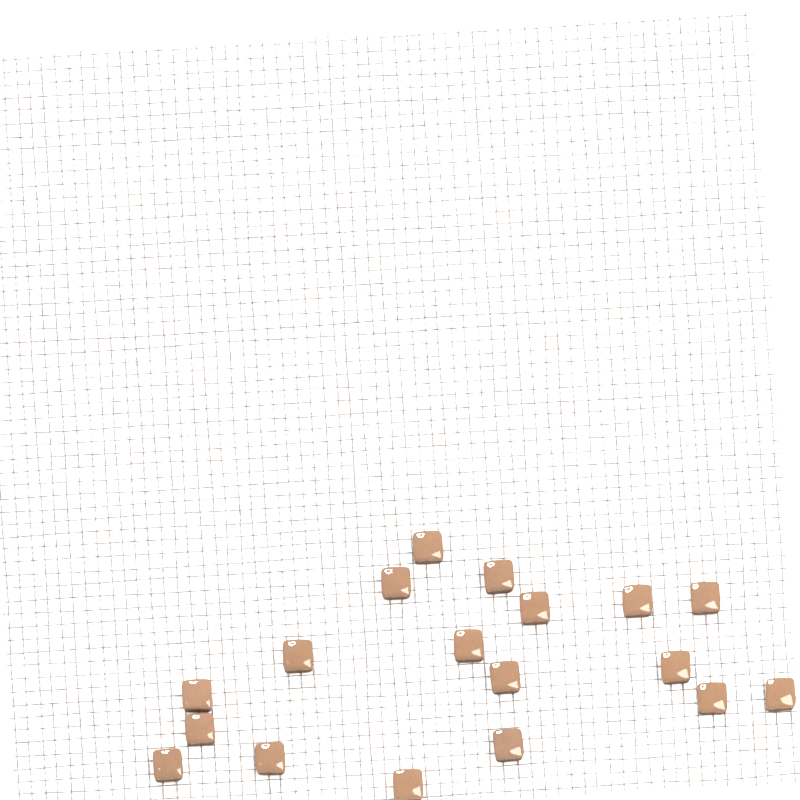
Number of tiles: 18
